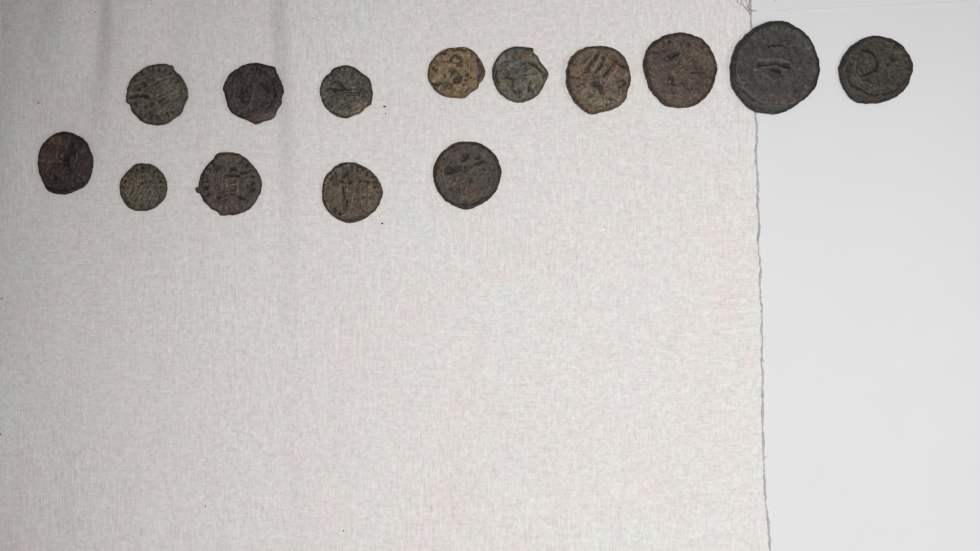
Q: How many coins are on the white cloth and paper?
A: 14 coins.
